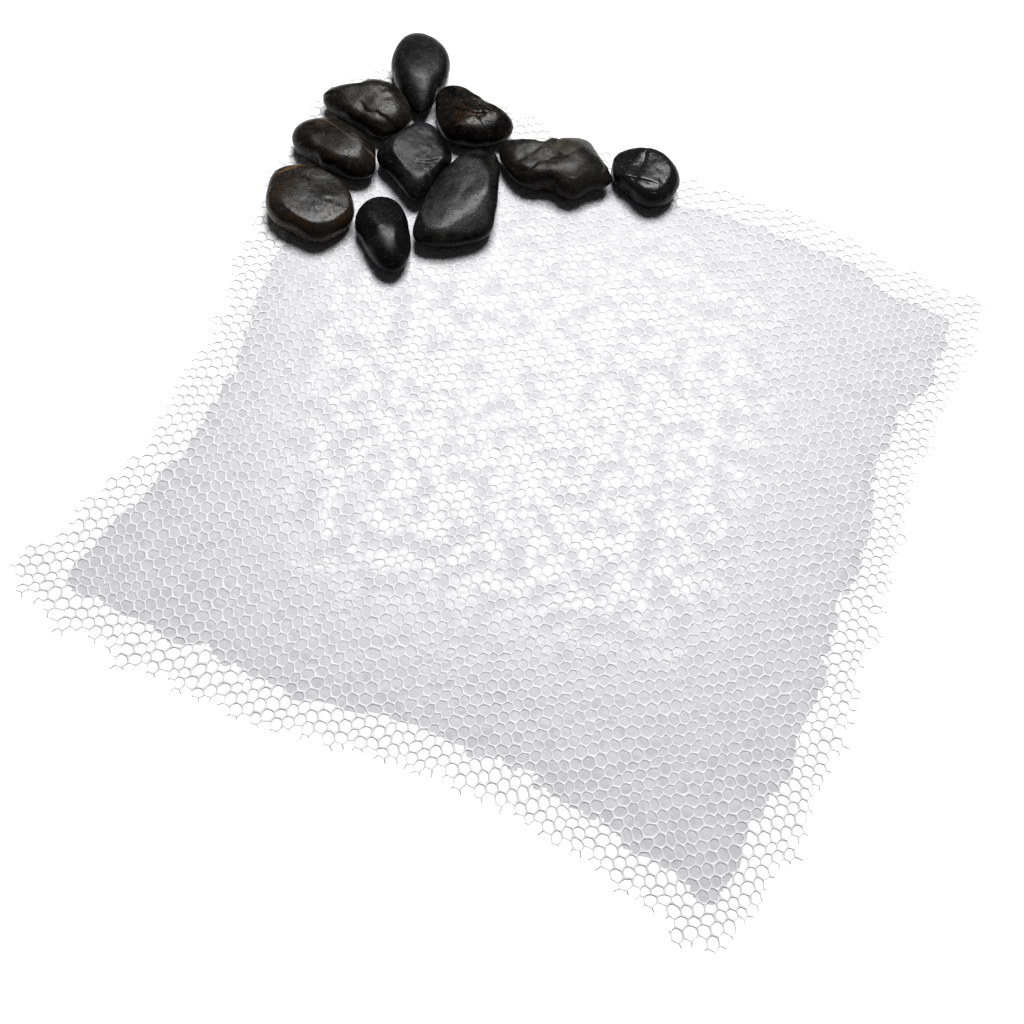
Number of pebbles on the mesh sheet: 10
